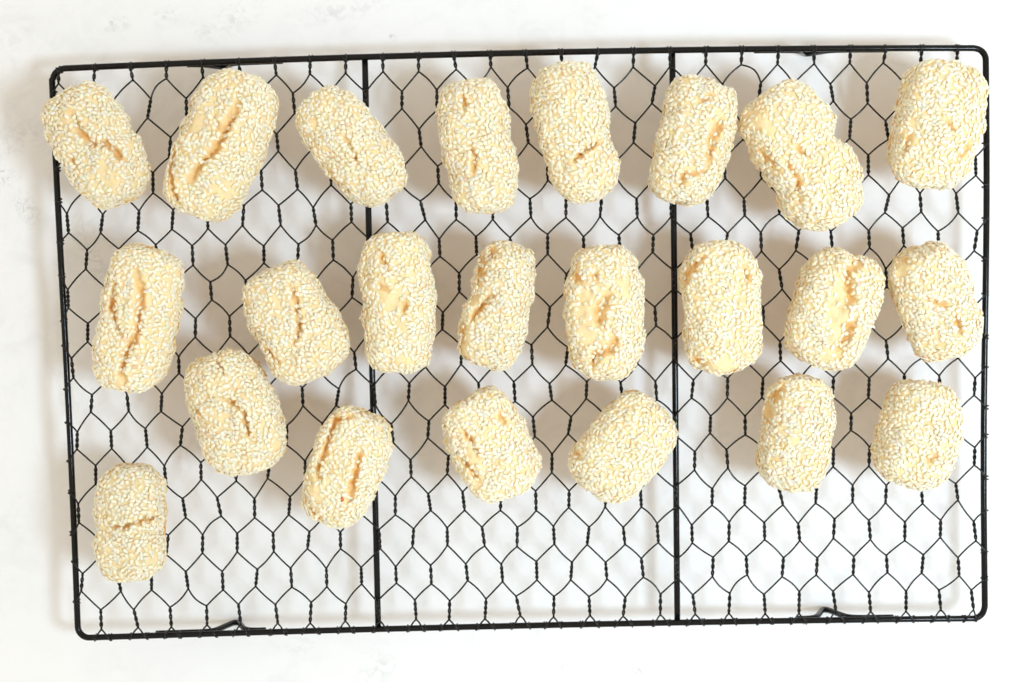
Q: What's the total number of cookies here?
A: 23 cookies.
